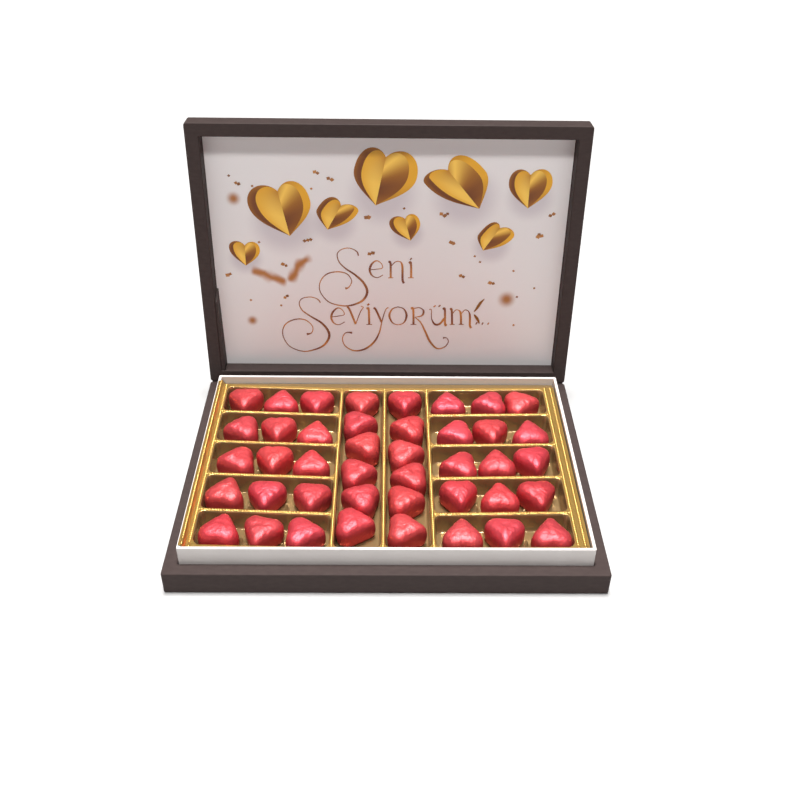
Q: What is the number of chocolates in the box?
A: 42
